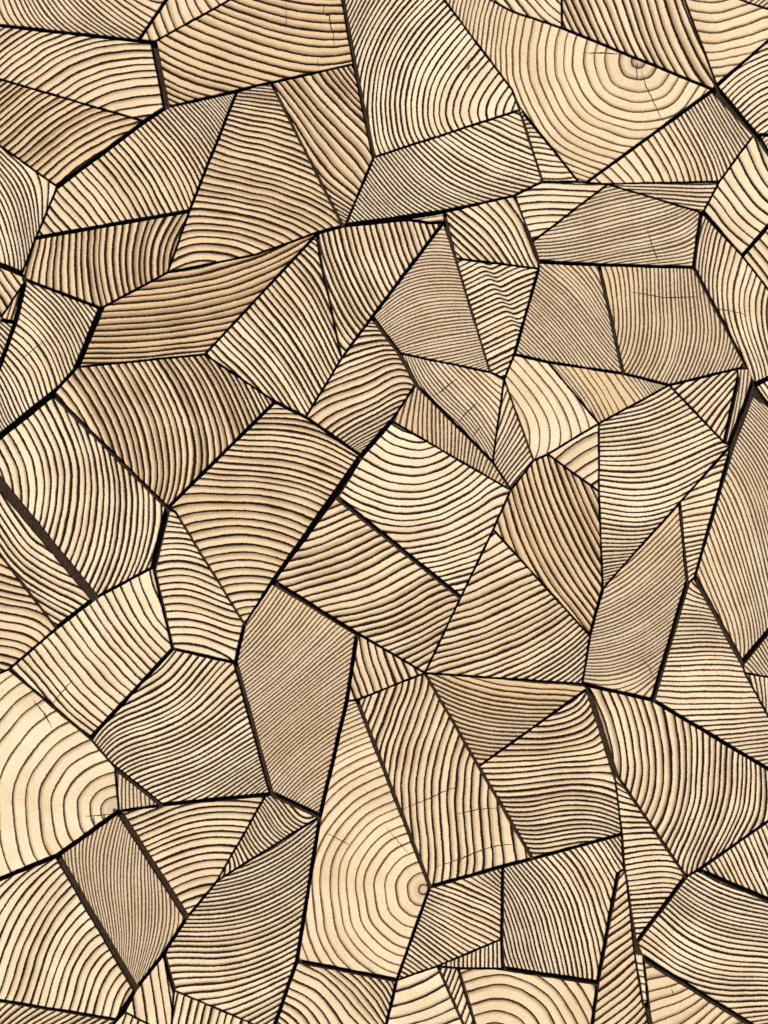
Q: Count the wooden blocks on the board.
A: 100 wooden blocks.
